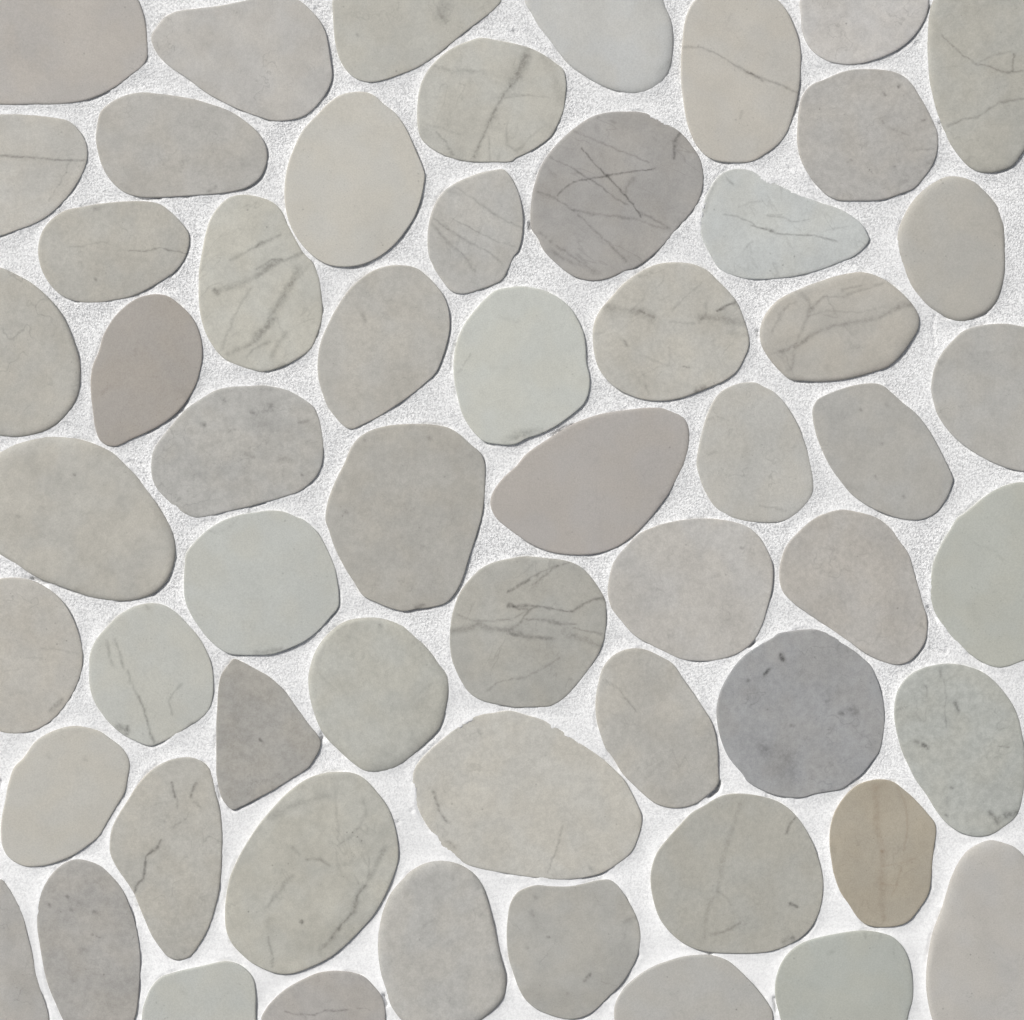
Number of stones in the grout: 58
